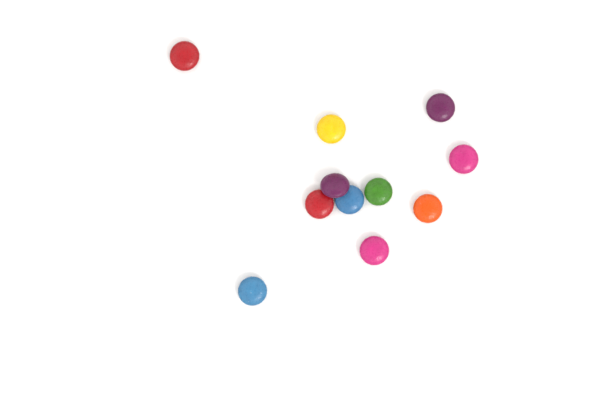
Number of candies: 11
